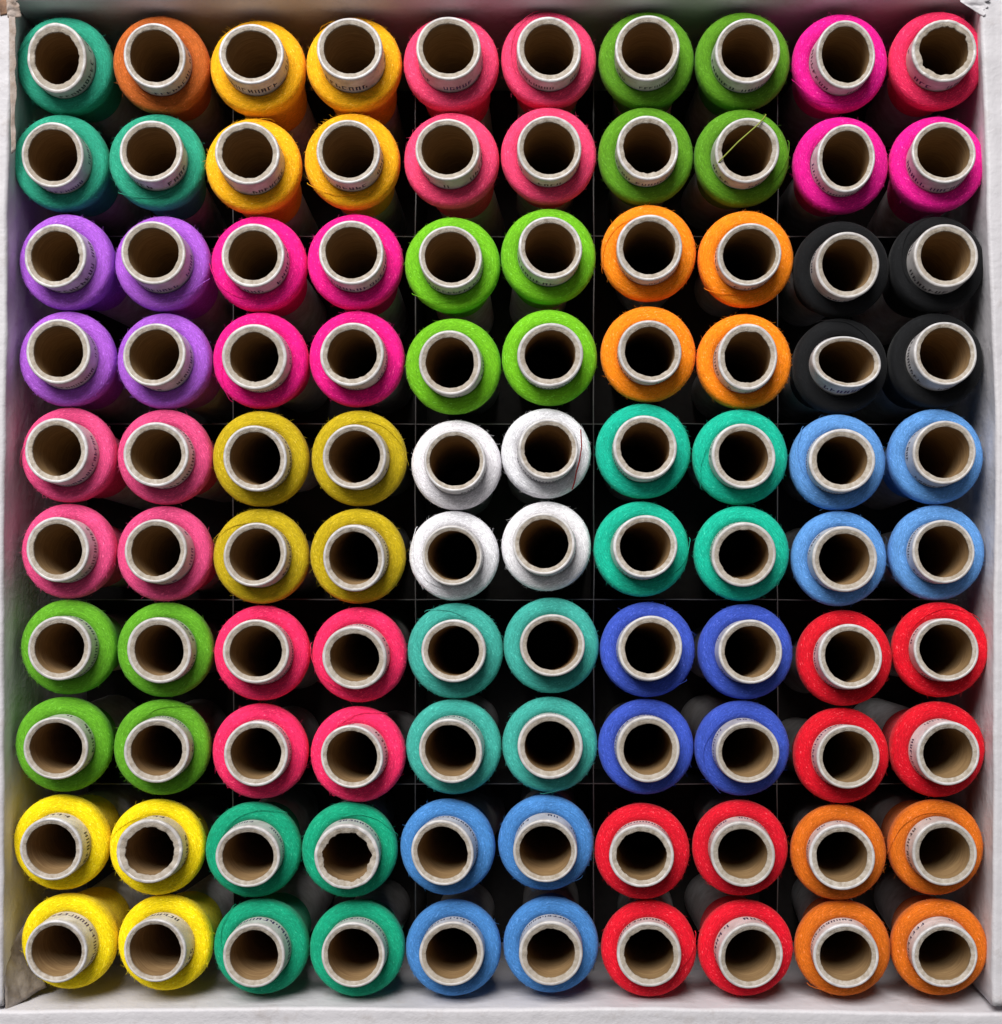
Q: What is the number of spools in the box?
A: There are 100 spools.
